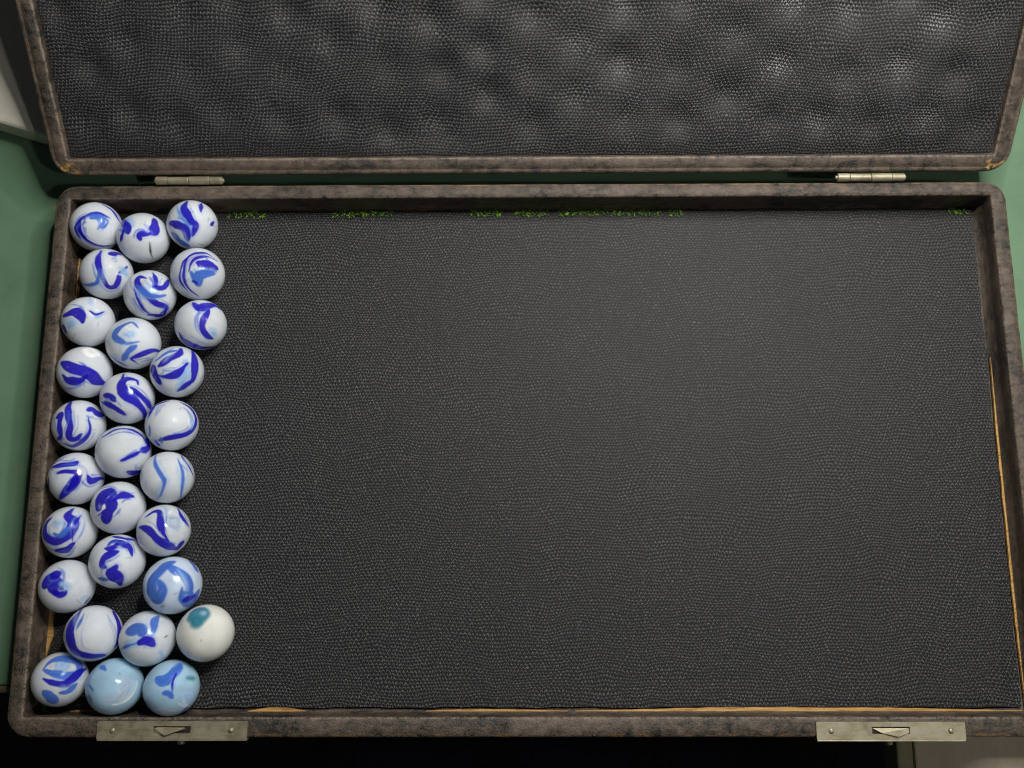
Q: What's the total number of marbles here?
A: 29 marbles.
